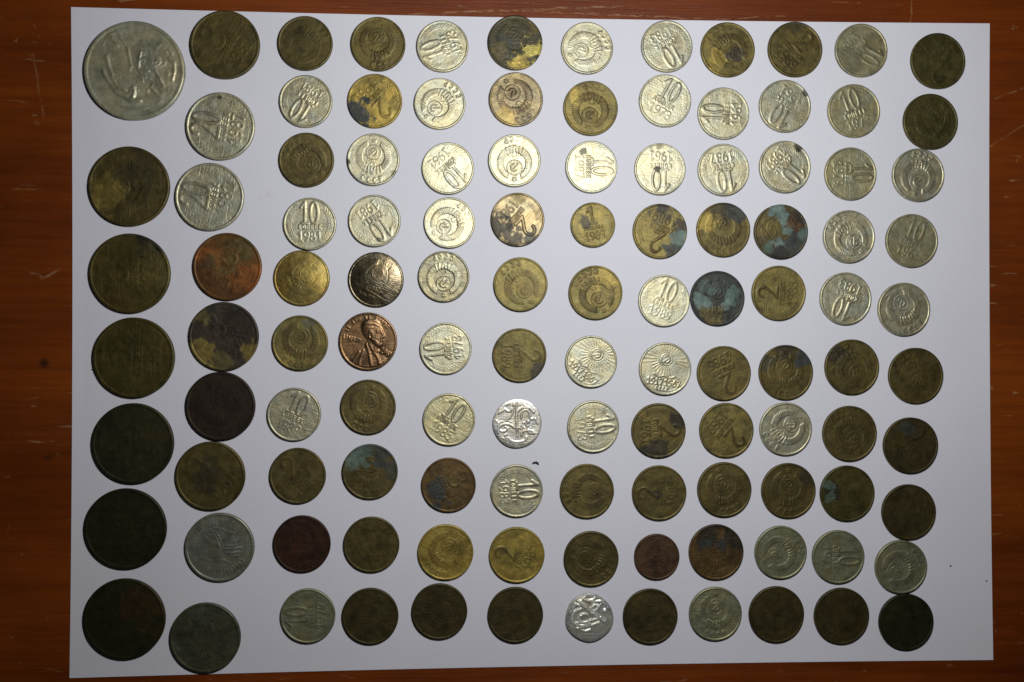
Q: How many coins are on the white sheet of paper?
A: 116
